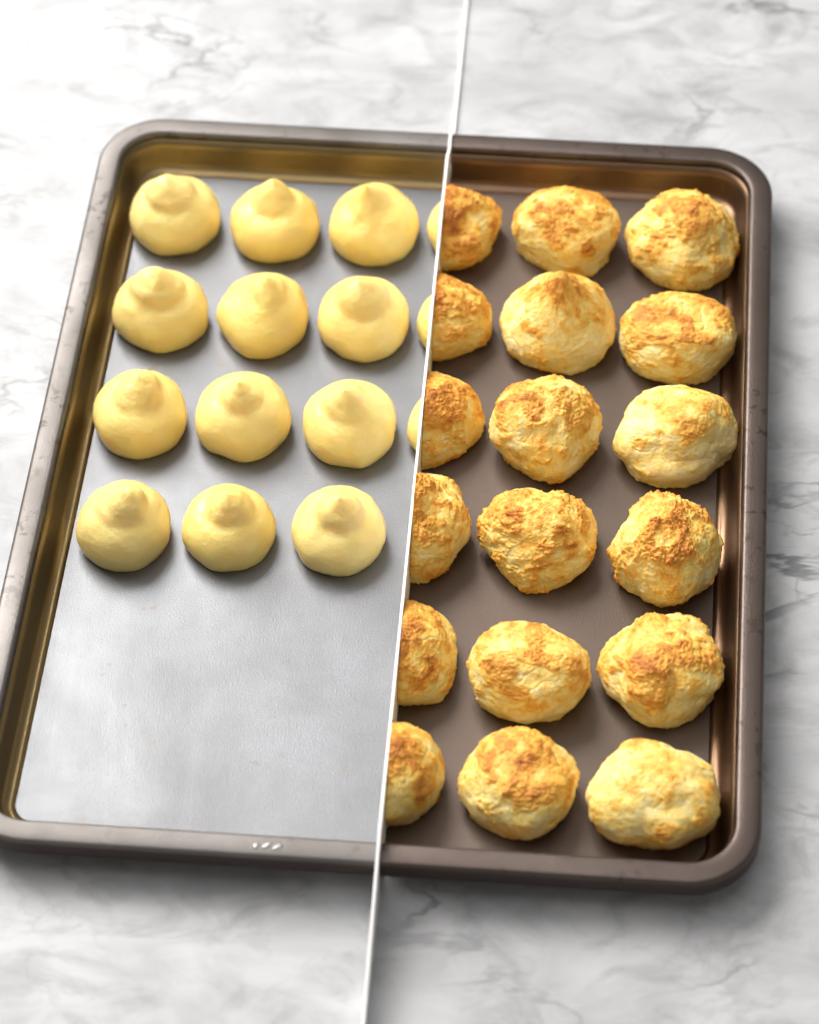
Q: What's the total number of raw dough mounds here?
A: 15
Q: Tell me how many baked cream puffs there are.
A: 18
